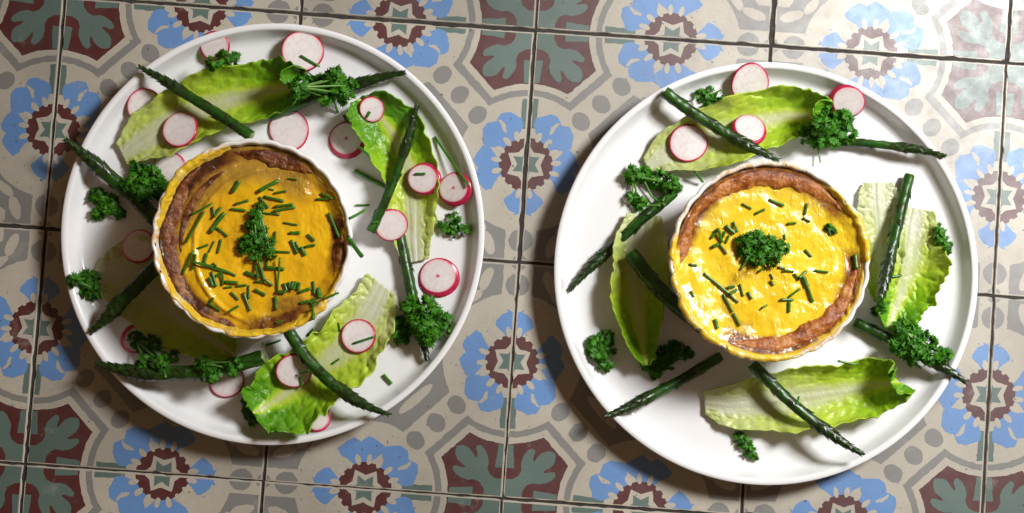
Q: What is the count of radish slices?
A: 22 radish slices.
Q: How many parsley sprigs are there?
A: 22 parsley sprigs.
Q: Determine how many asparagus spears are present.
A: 16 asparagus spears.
